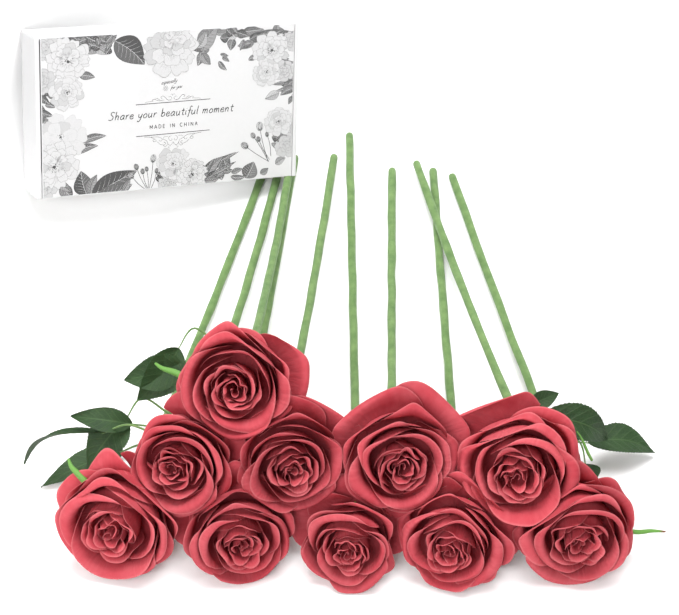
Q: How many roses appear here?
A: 10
